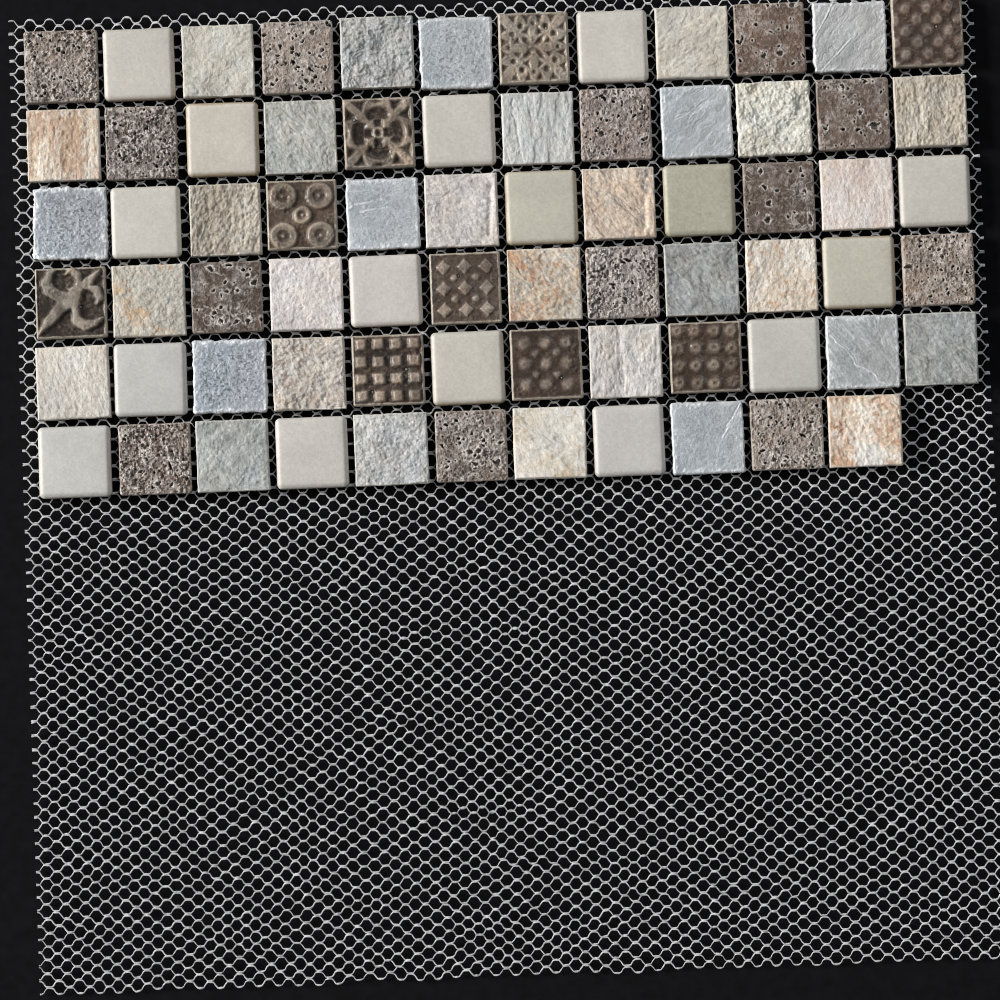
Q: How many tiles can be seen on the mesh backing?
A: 71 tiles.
